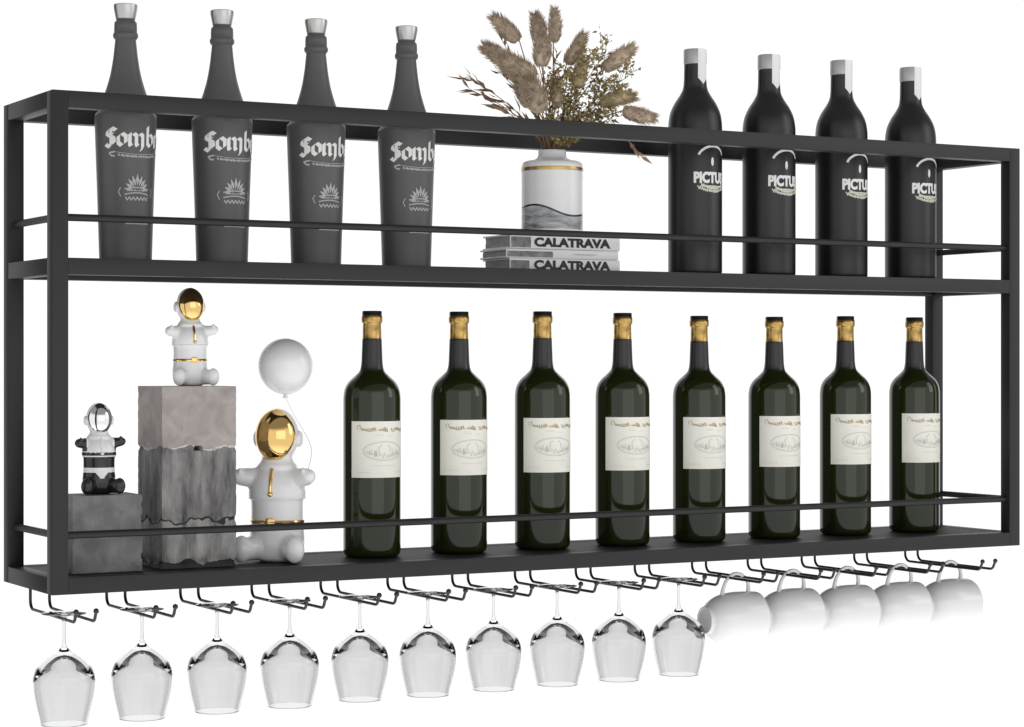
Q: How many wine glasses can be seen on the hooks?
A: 10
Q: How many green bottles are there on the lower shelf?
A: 8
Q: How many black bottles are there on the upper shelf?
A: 4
